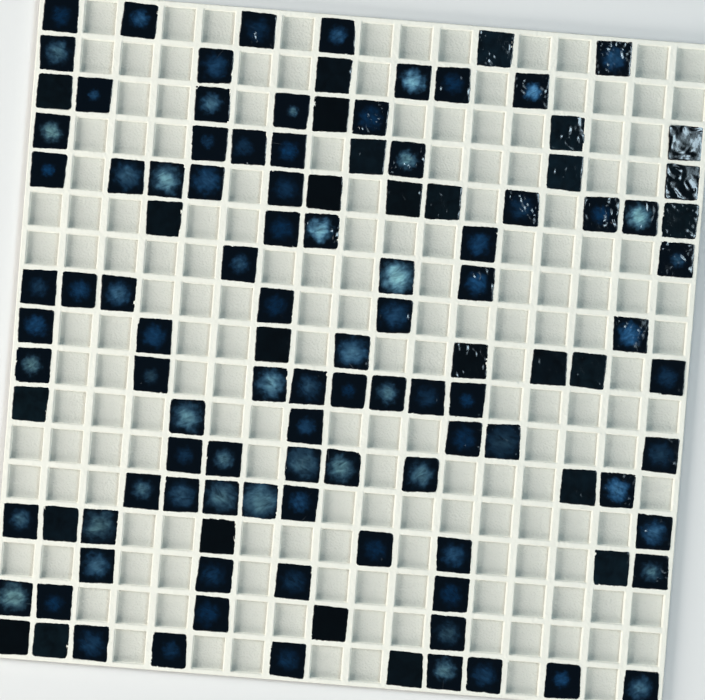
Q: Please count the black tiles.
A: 27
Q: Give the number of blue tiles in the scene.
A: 89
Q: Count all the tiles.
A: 116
